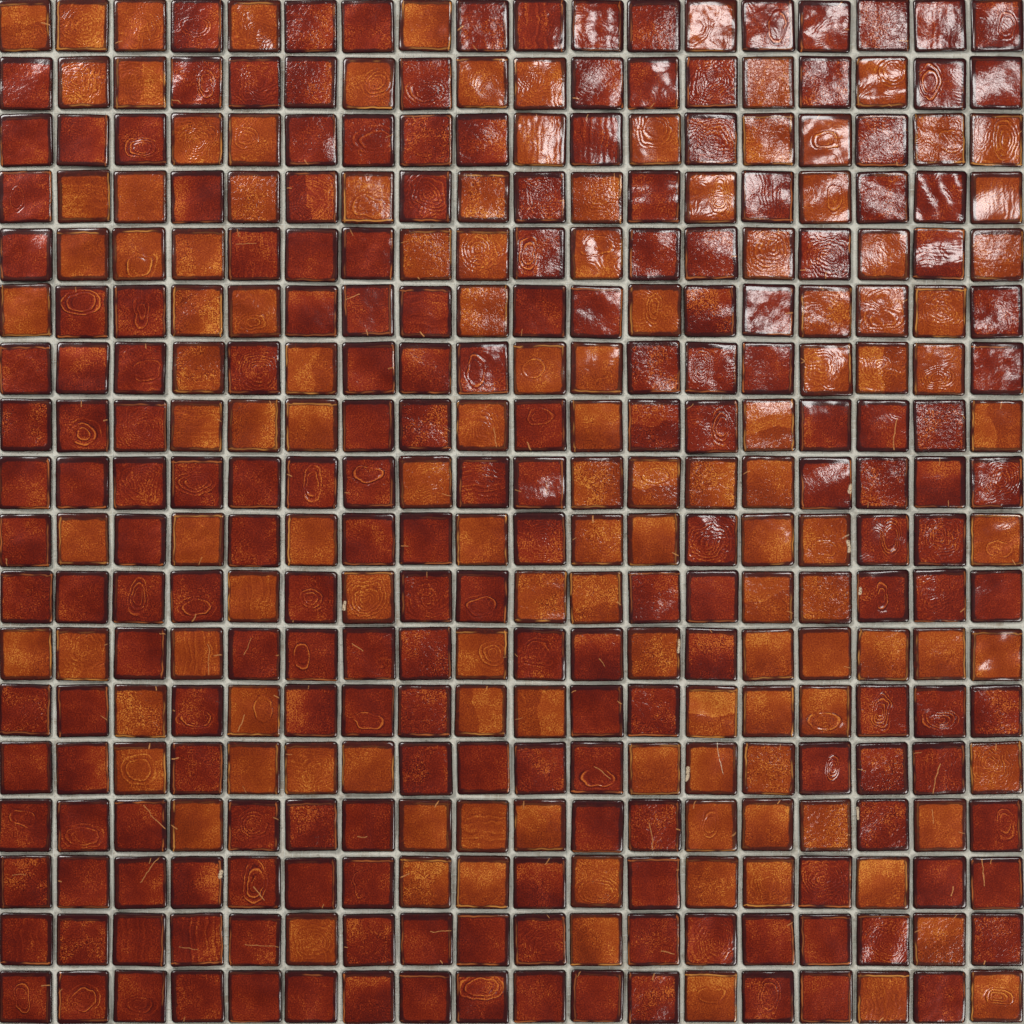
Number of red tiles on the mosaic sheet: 198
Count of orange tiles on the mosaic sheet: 126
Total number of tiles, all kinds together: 324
